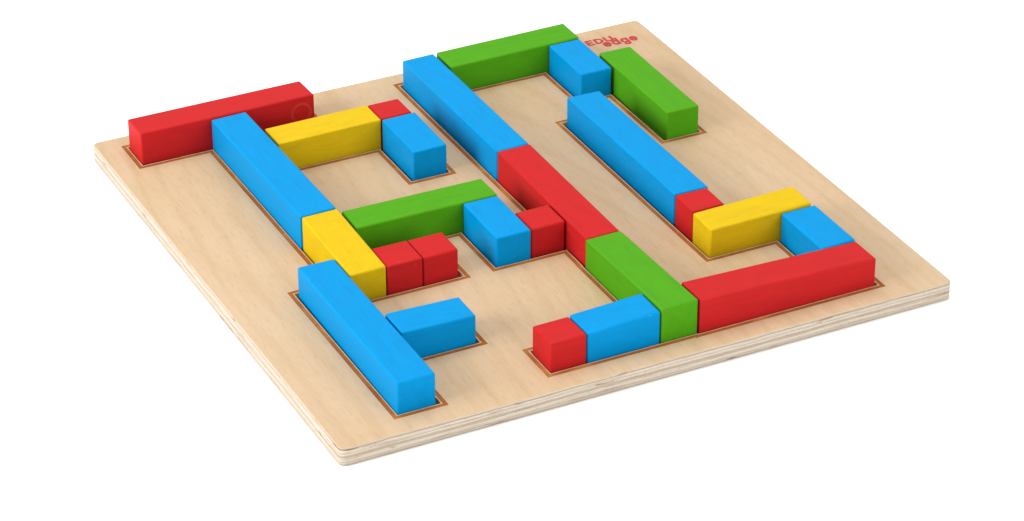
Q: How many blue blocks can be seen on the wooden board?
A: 10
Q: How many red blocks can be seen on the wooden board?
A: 9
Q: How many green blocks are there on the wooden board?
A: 4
